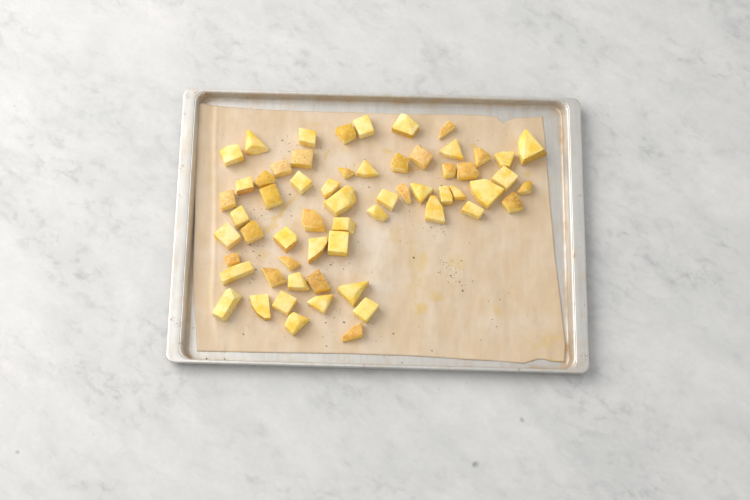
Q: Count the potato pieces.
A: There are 60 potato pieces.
